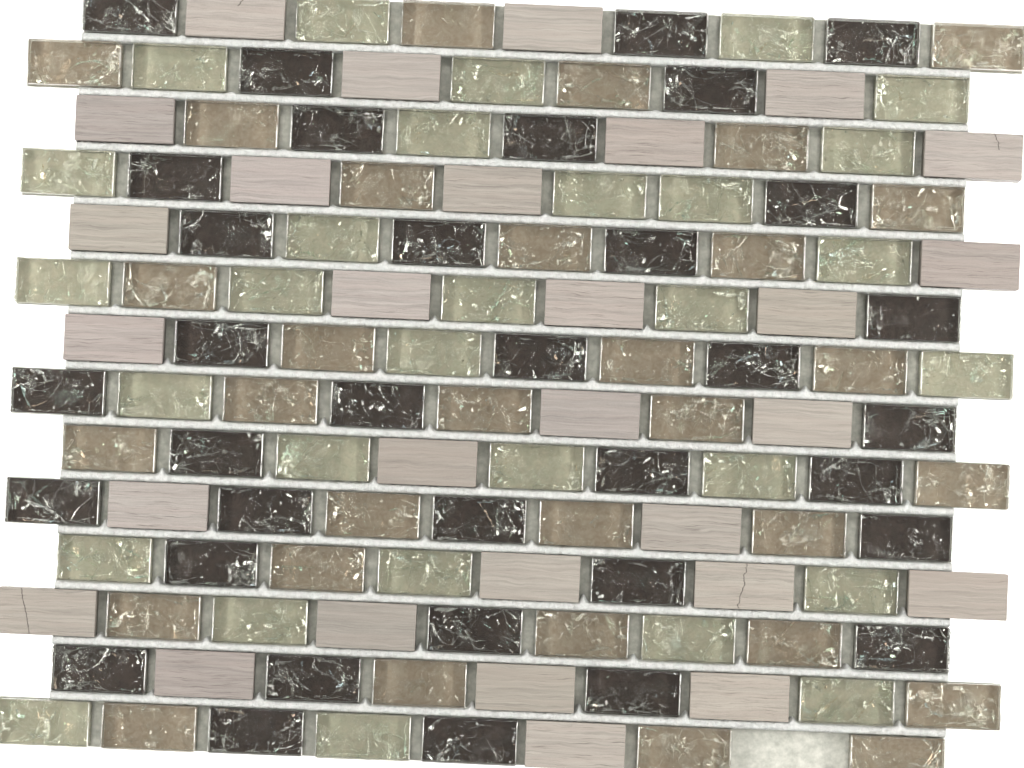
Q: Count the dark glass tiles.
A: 35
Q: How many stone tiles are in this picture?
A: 29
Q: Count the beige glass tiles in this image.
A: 31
